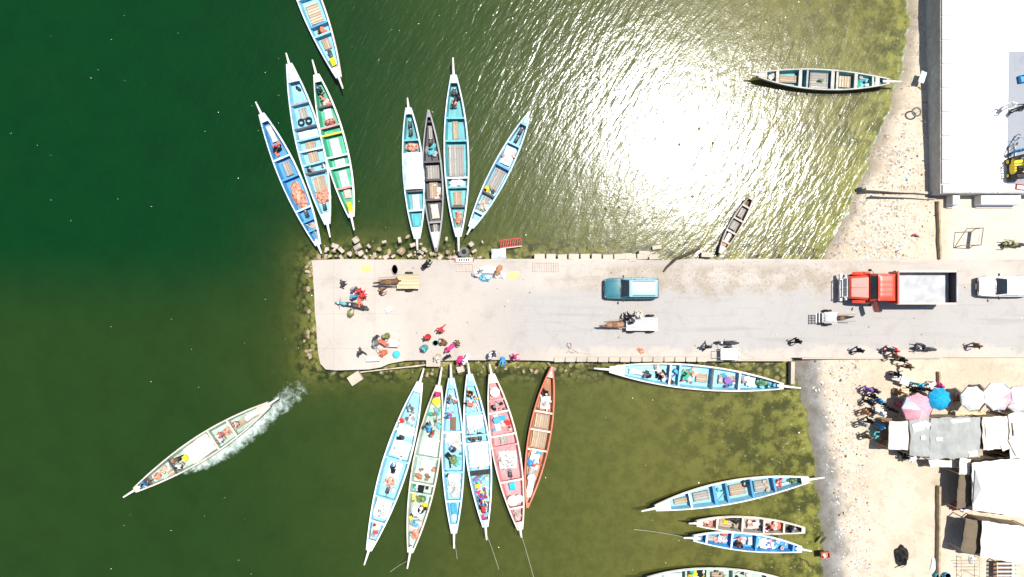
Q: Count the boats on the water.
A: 22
